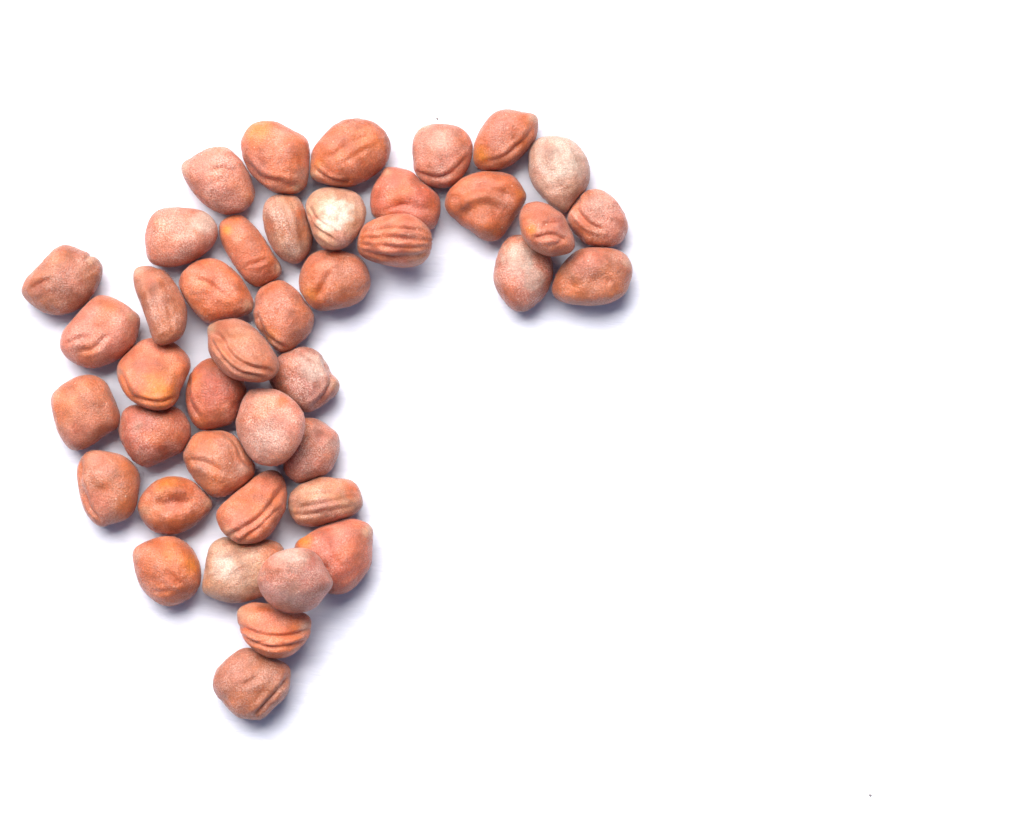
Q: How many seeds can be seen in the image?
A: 42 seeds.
